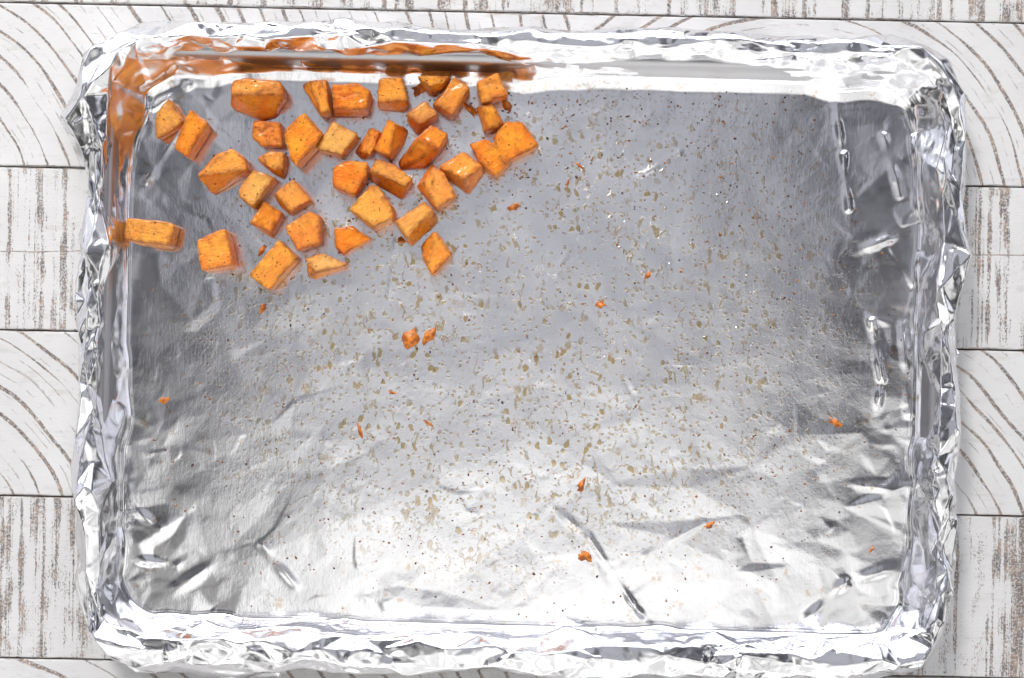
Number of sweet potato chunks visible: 36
